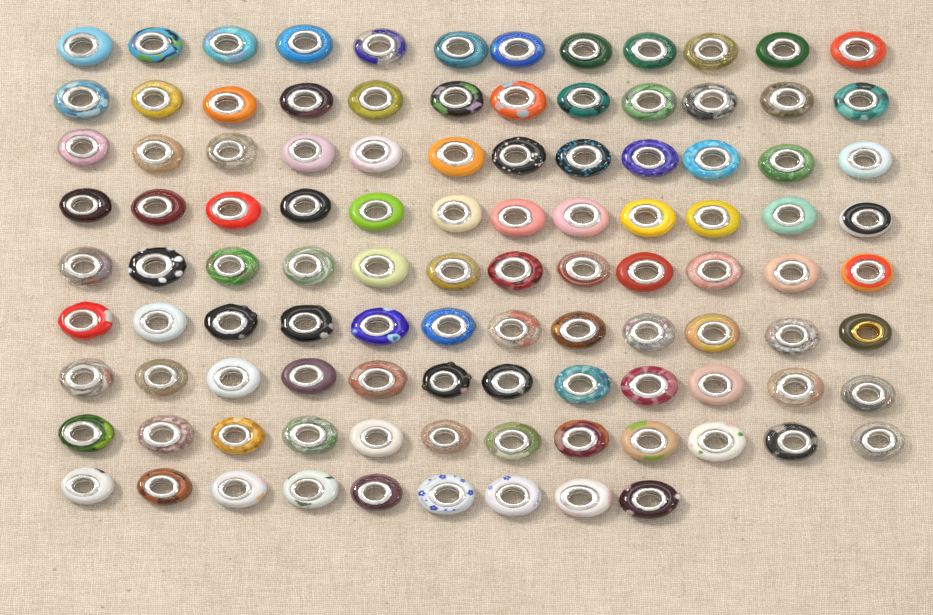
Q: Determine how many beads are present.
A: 105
